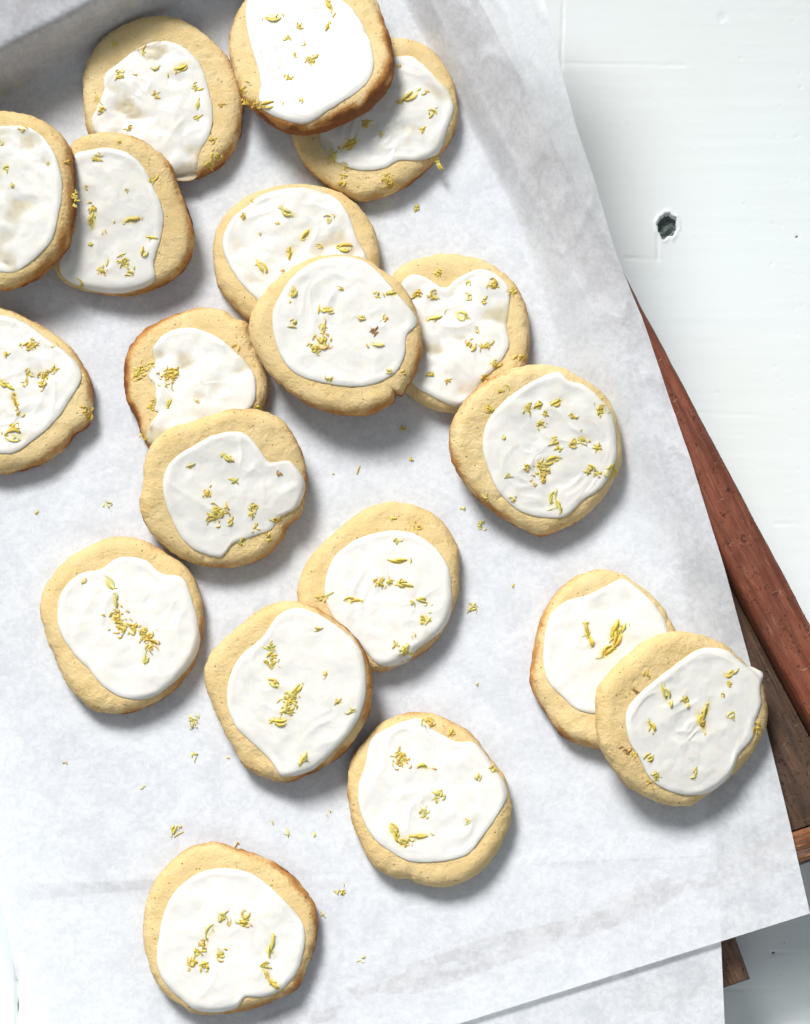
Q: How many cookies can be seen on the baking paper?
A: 19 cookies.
